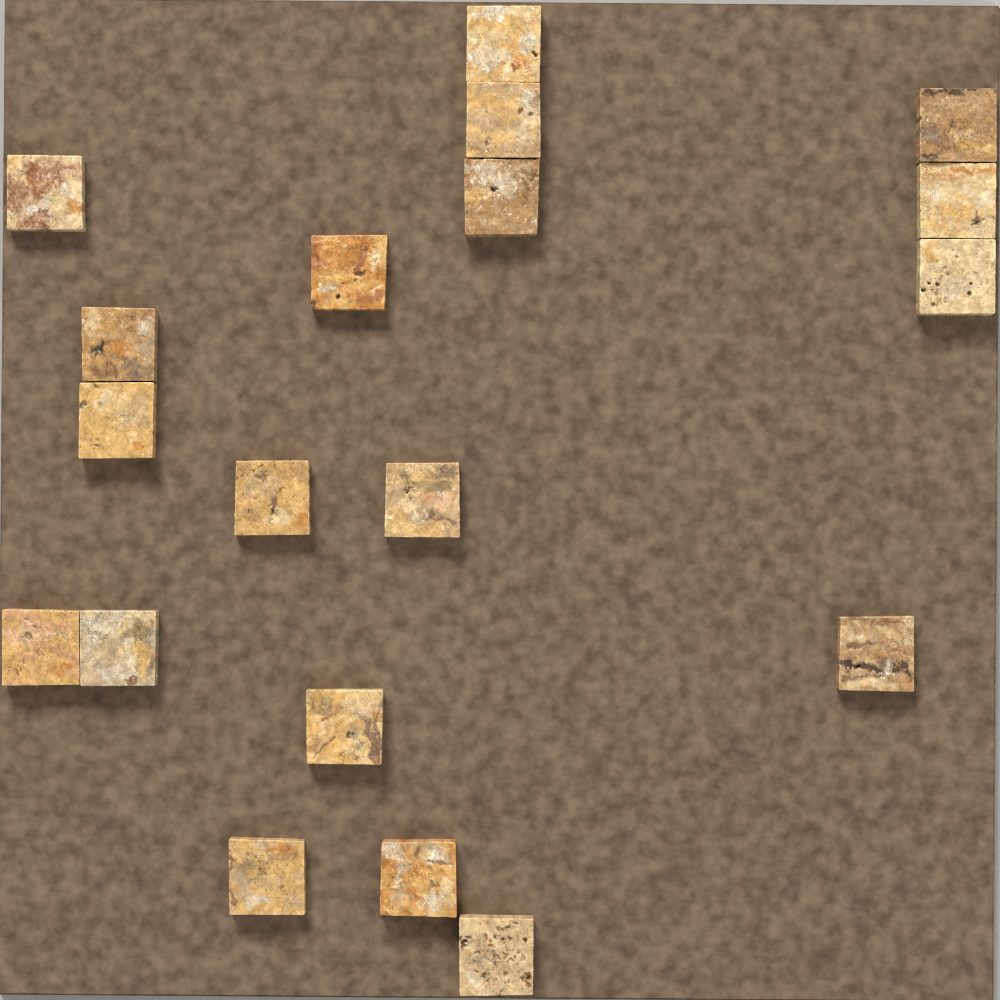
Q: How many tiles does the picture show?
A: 19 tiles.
